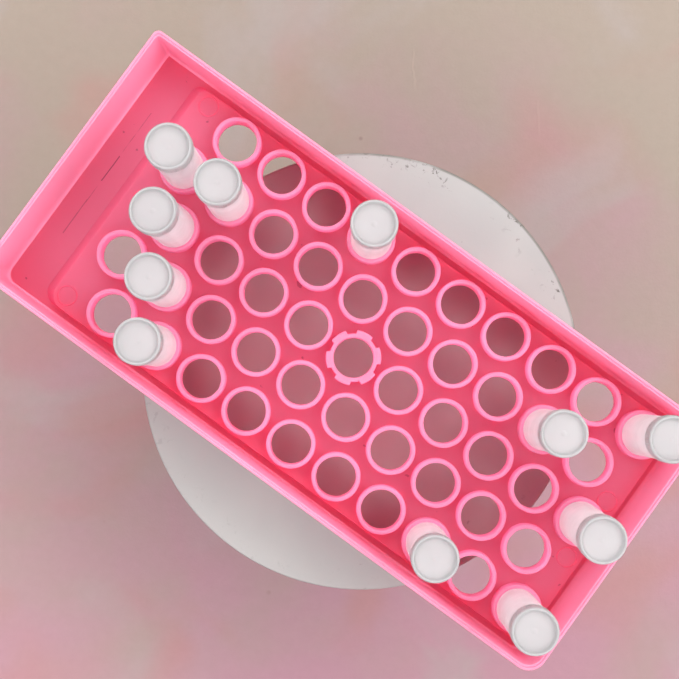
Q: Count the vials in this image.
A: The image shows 11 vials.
